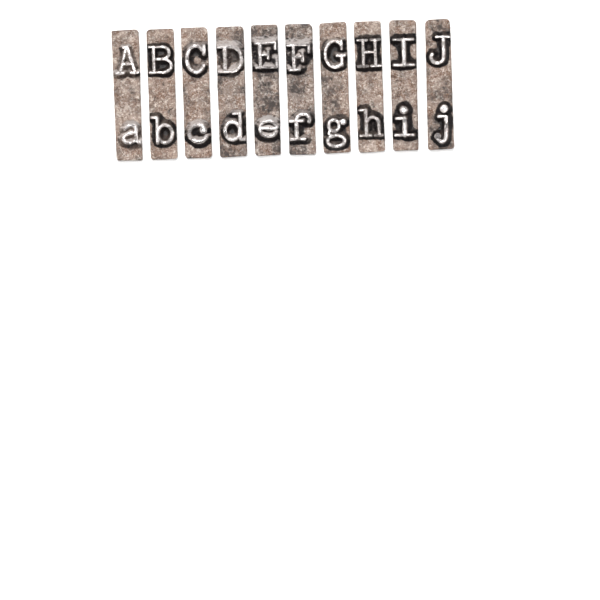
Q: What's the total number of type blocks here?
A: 10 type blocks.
